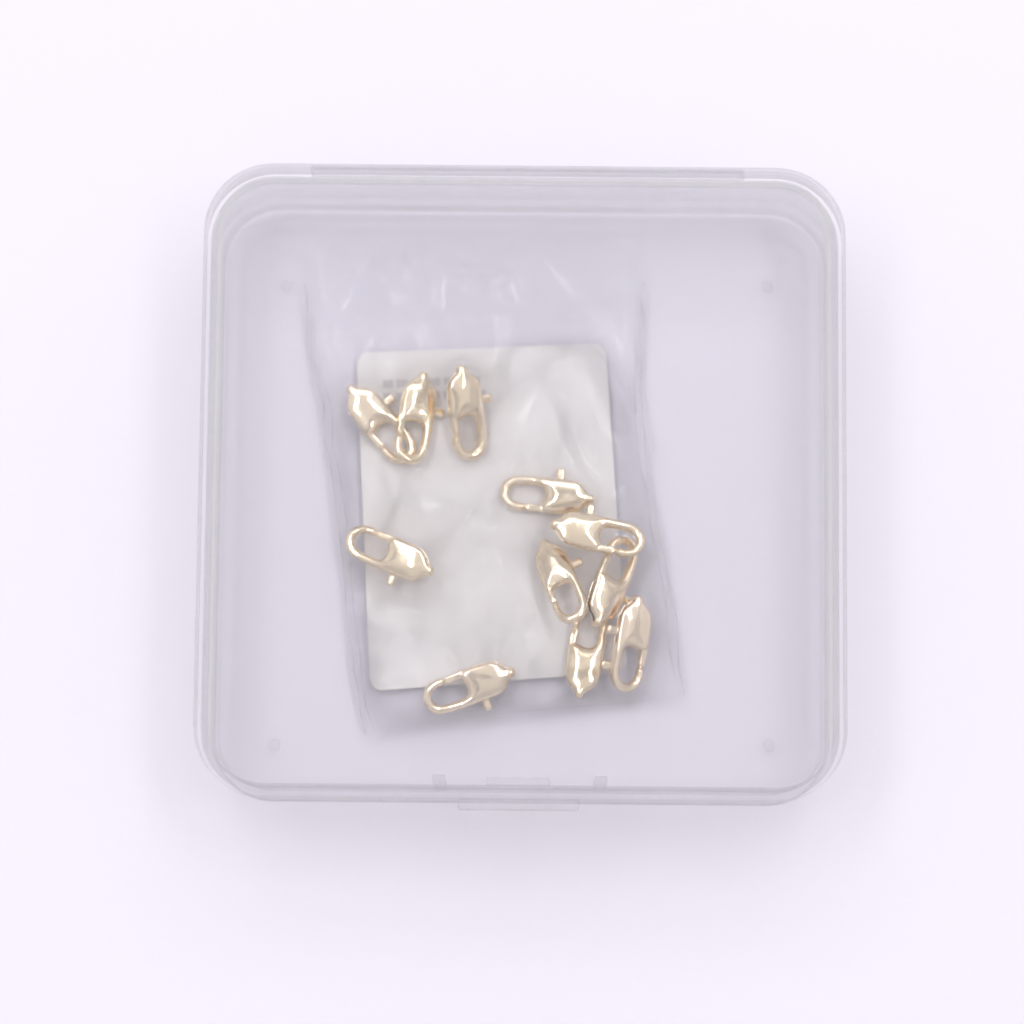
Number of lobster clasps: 11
